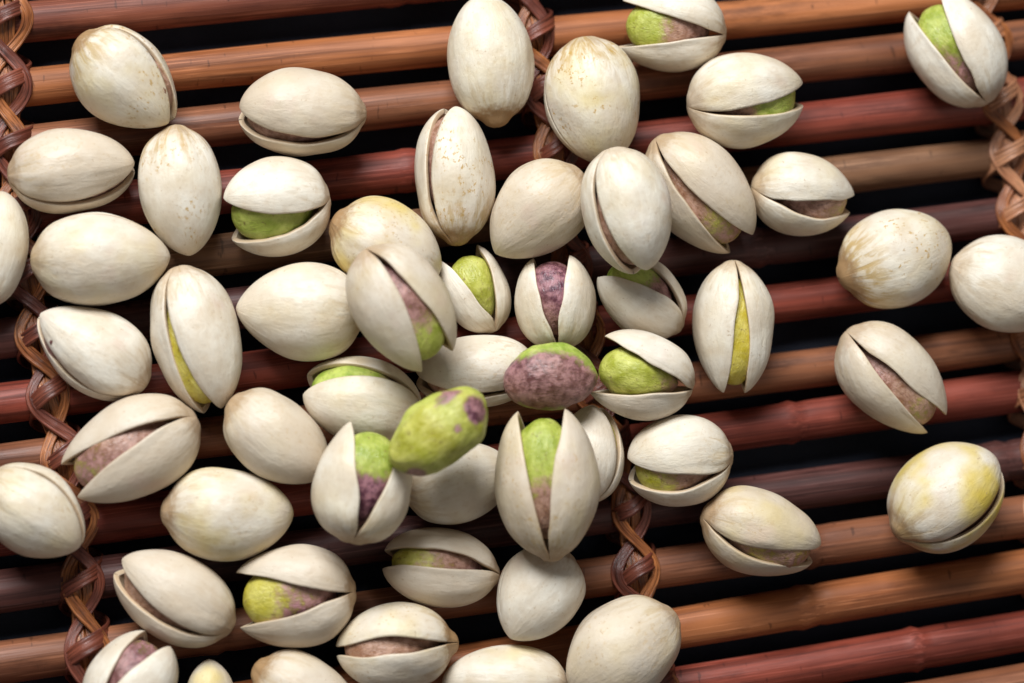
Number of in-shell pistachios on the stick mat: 53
